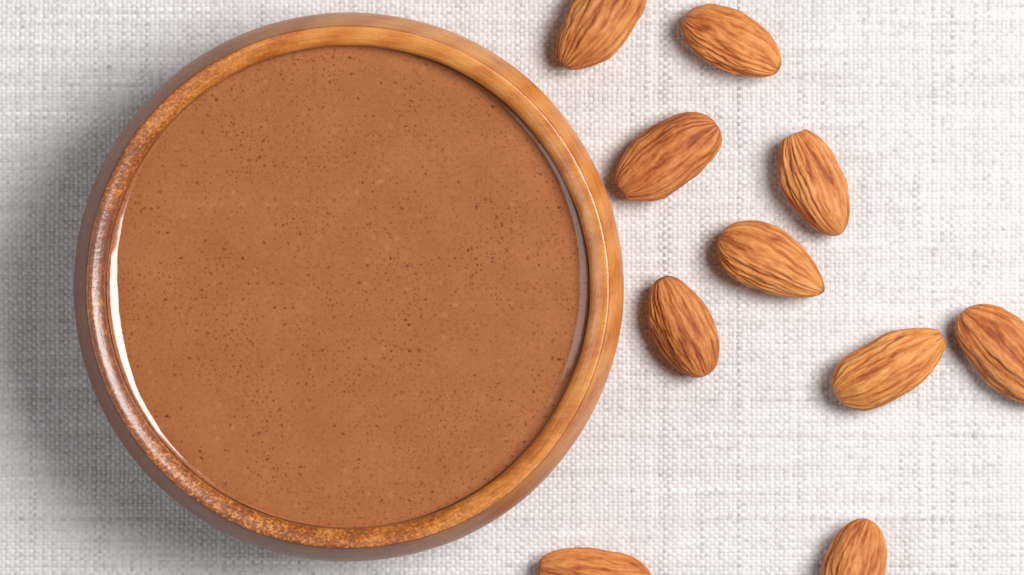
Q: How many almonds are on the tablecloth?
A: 10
